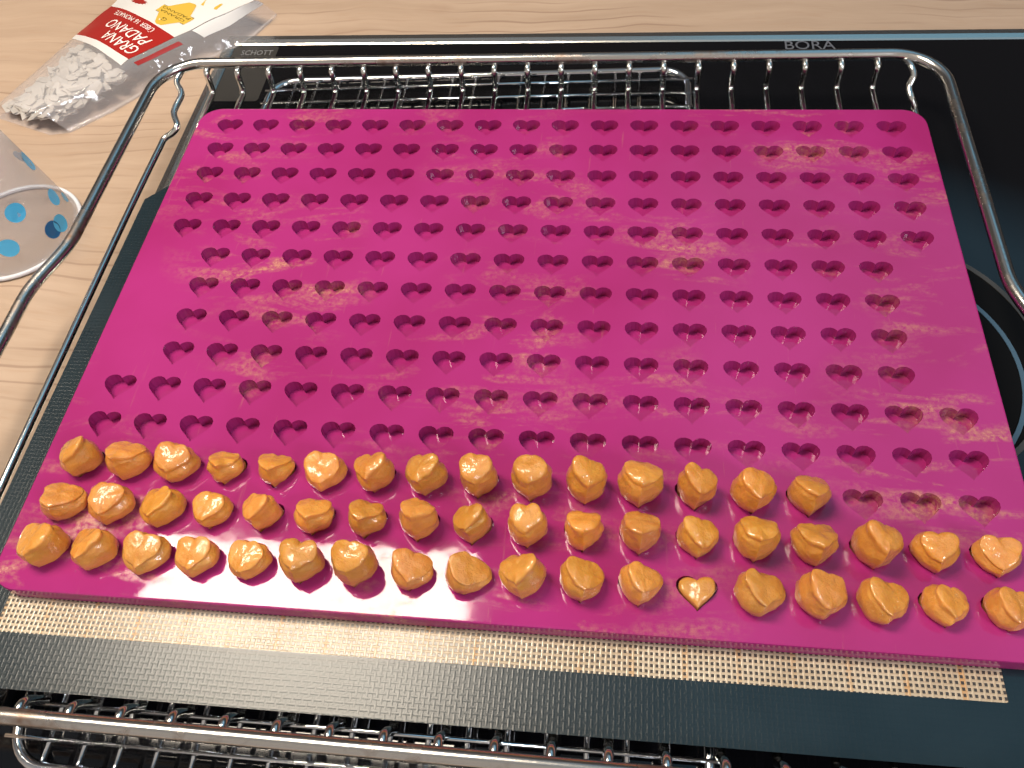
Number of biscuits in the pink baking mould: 51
